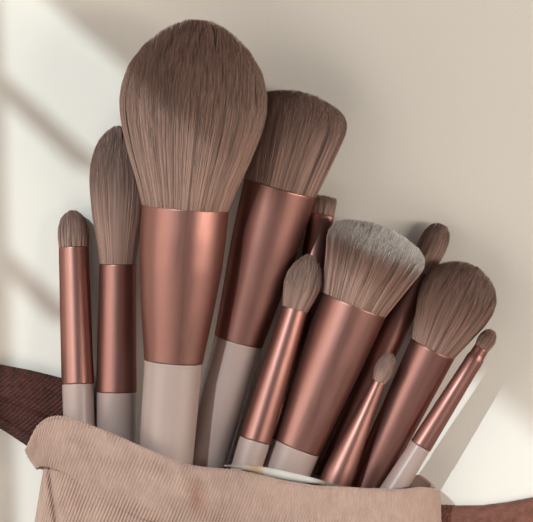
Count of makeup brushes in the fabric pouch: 11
